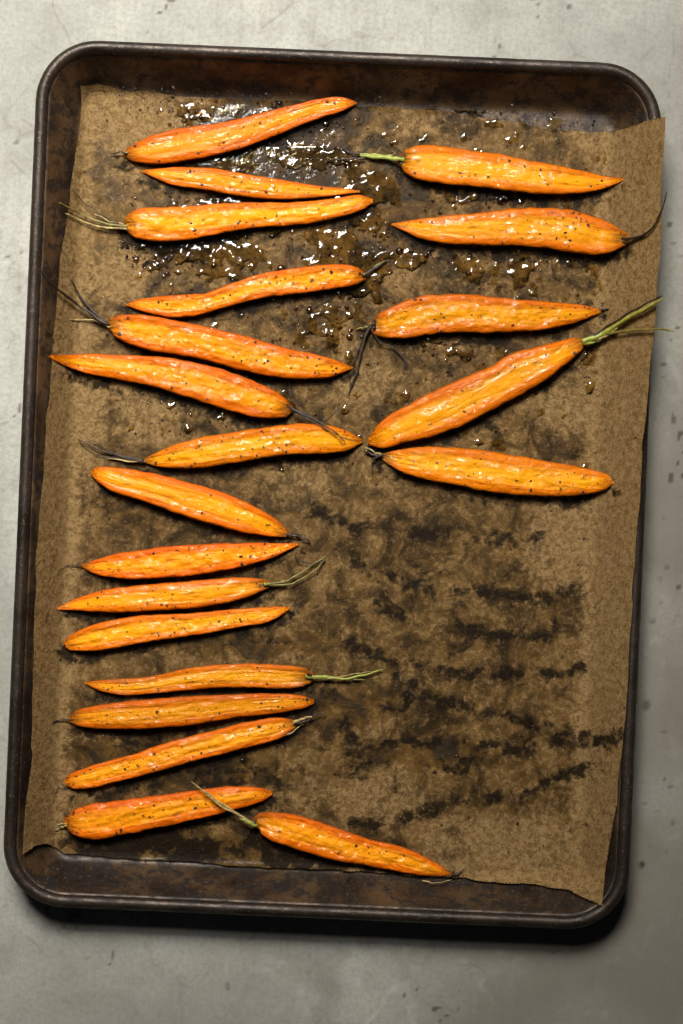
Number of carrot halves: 21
